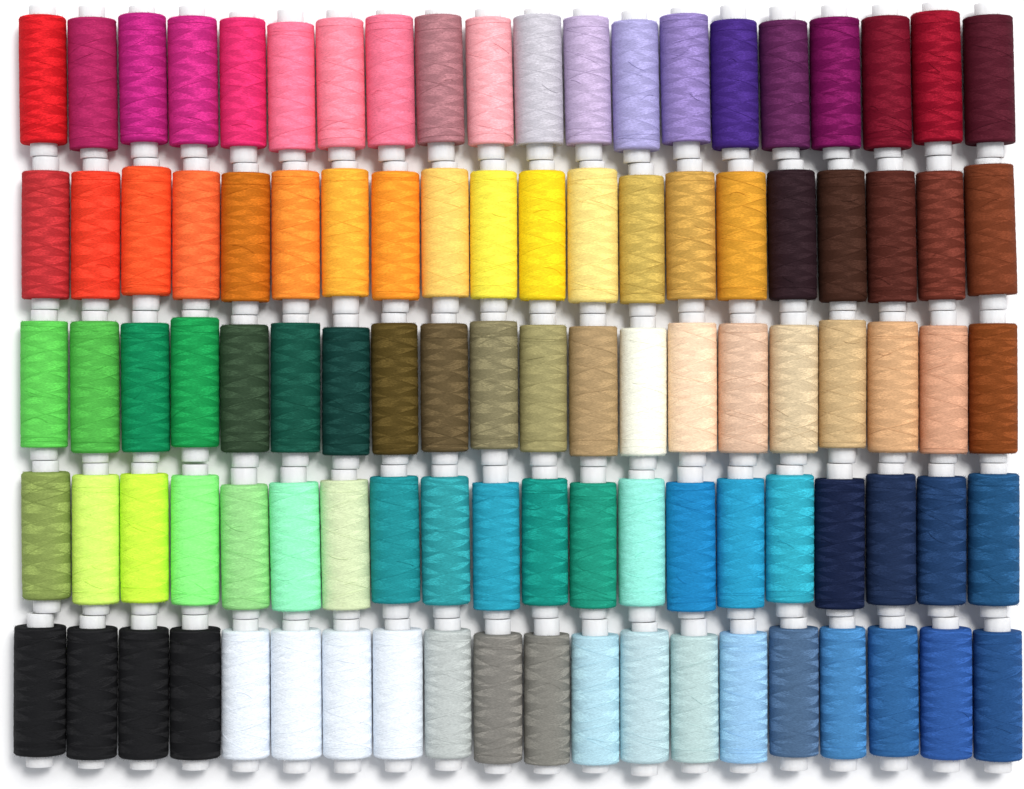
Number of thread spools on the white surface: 100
